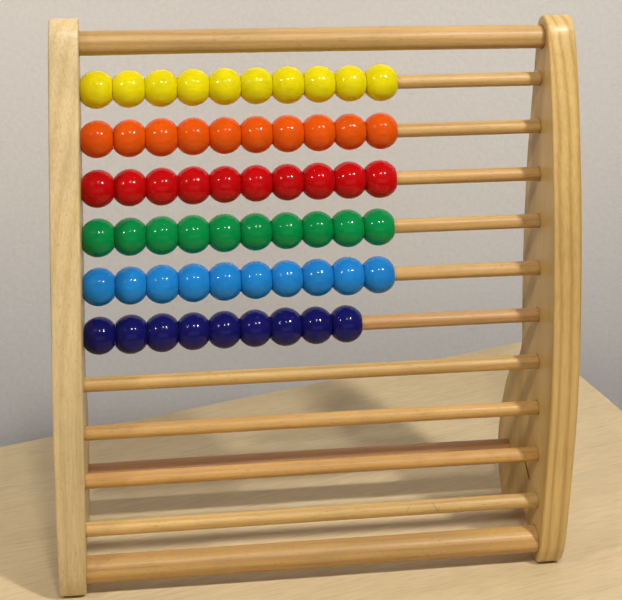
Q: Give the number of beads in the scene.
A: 59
